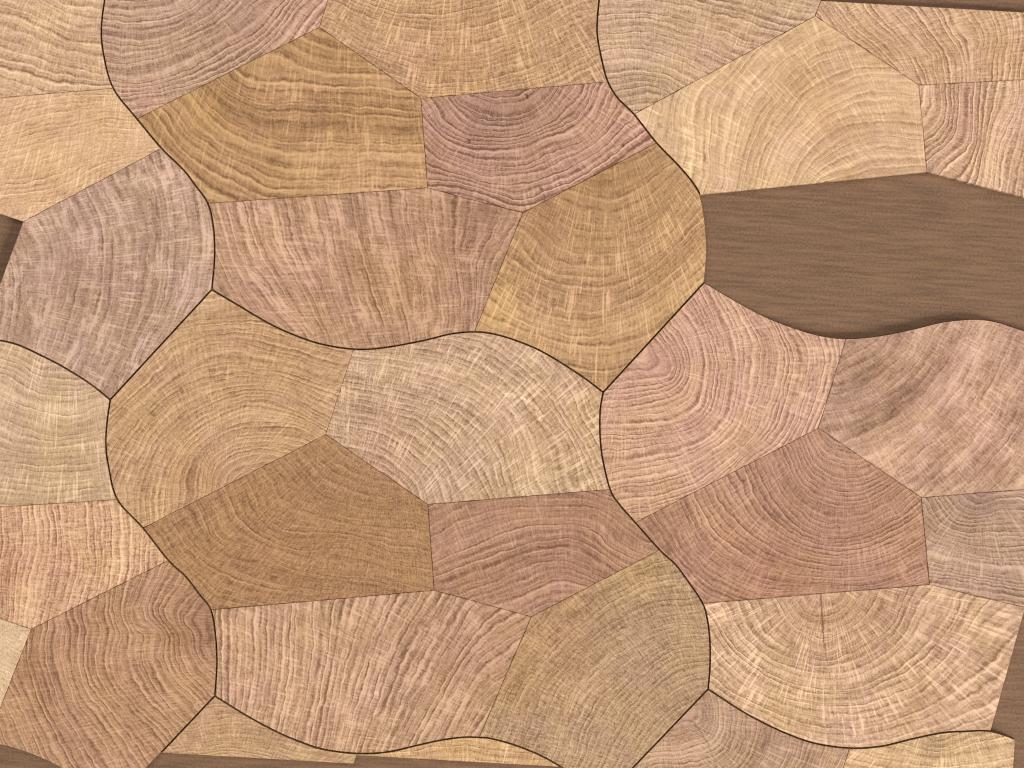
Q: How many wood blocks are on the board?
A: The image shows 32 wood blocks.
